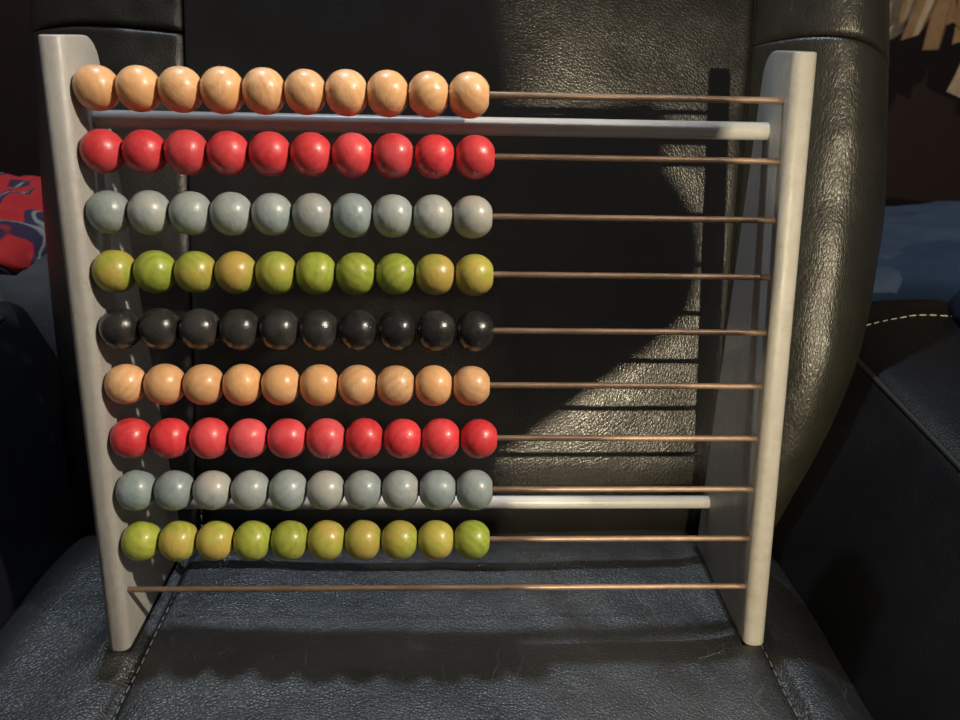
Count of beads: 90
